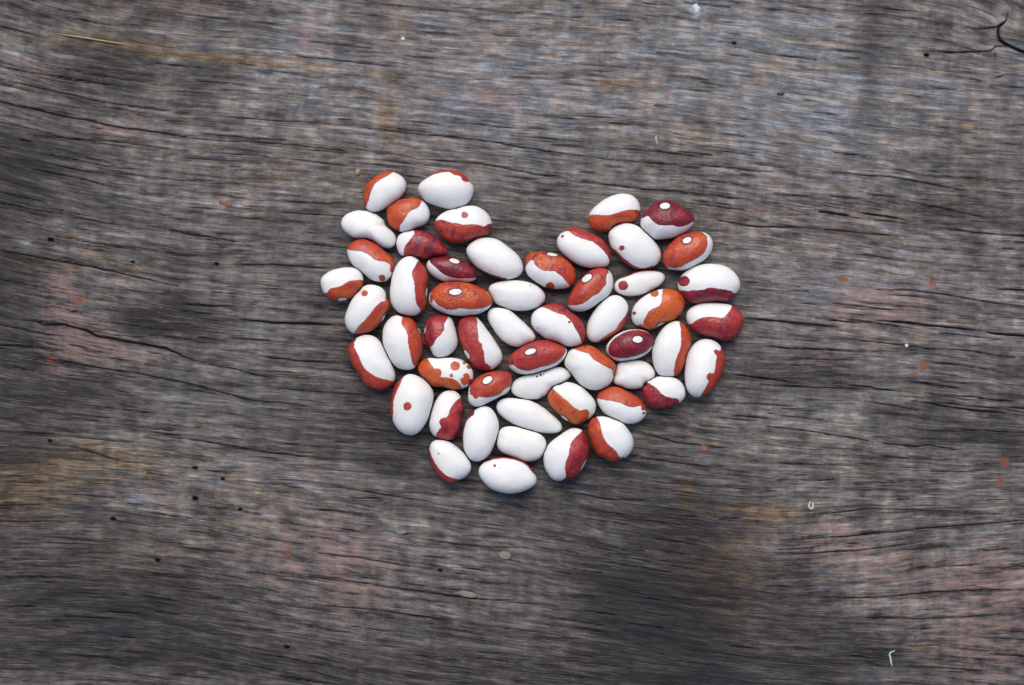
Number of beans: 53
